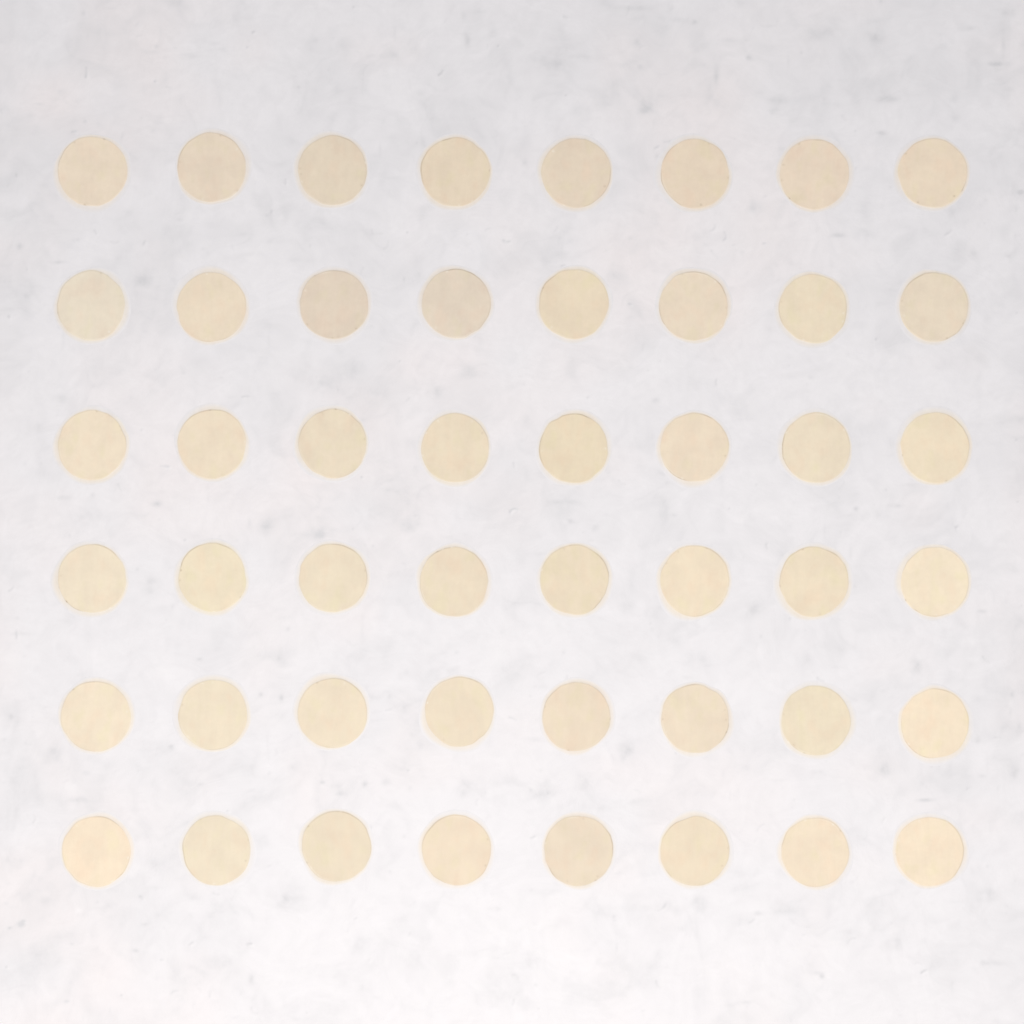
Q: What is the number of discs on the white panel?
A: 48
